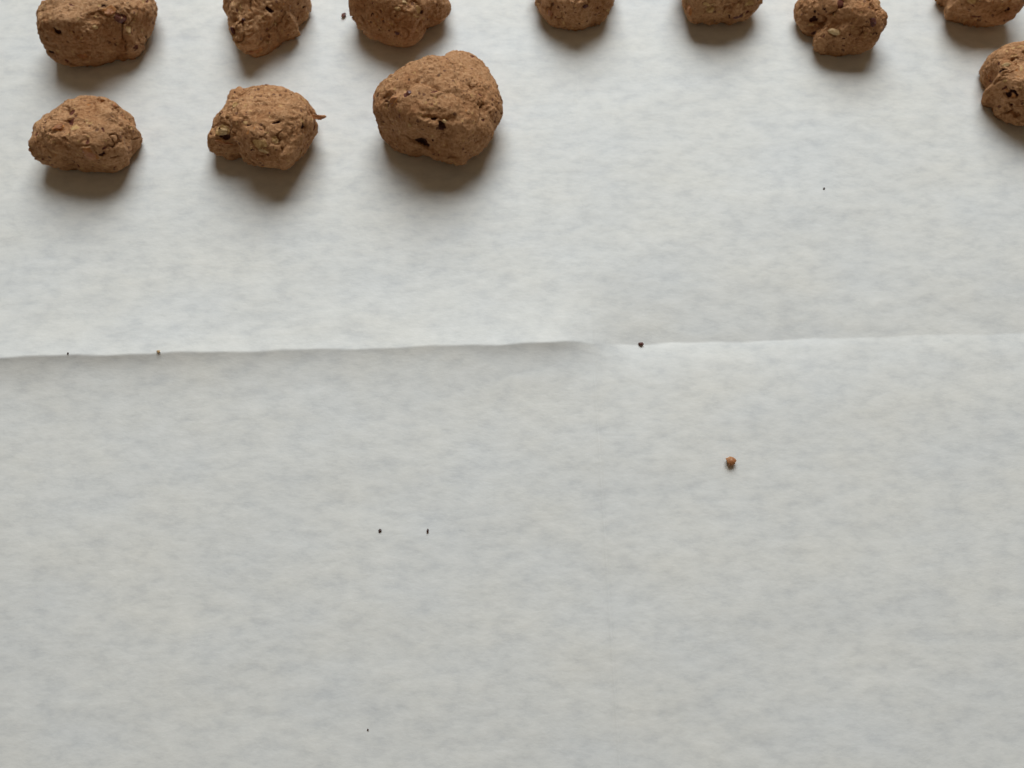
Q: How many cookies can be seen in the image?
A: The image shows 11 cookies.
